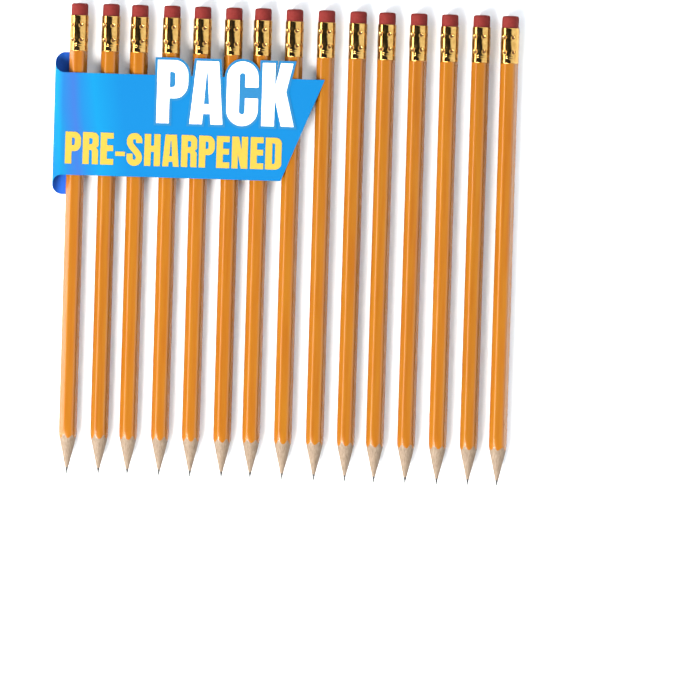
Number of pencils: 15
